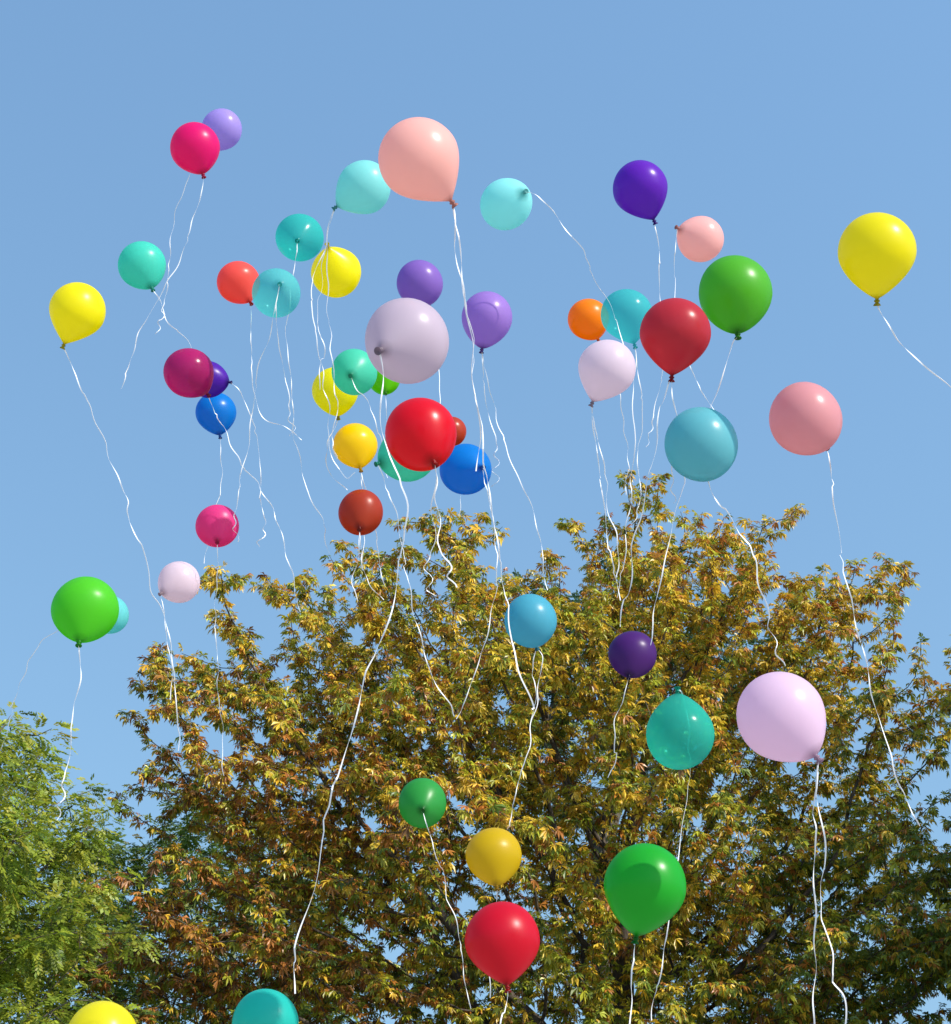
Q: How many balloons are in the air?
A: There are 50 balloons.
